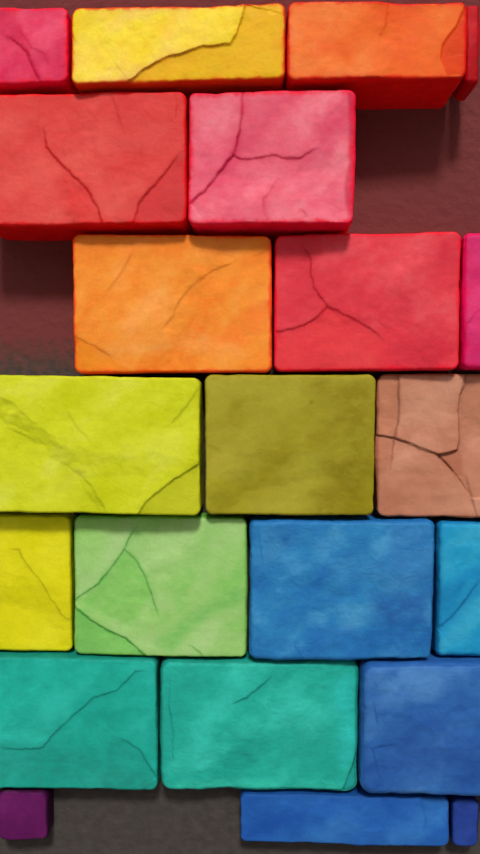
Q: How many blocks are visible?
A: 22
